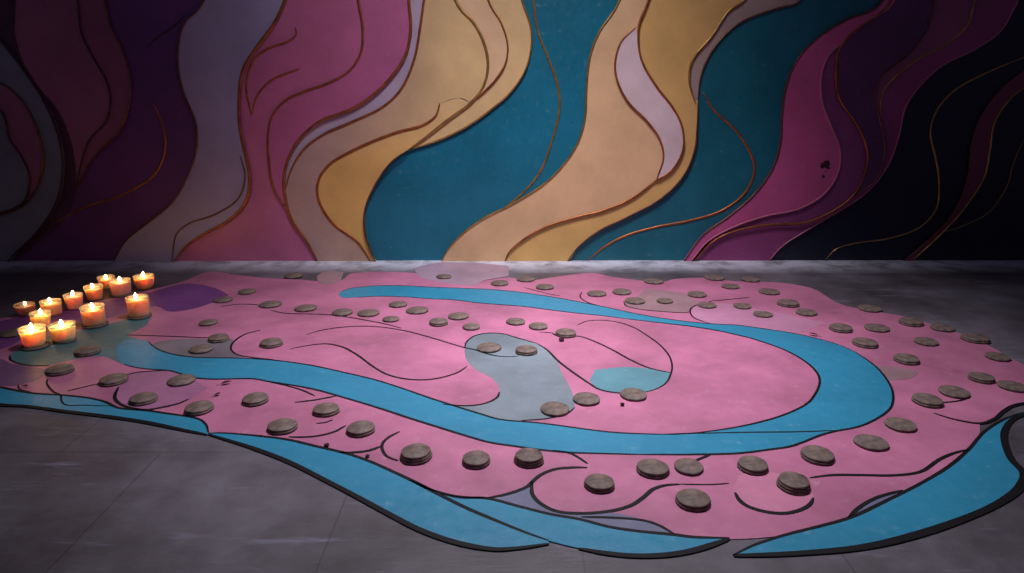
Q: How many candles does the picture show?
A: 12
